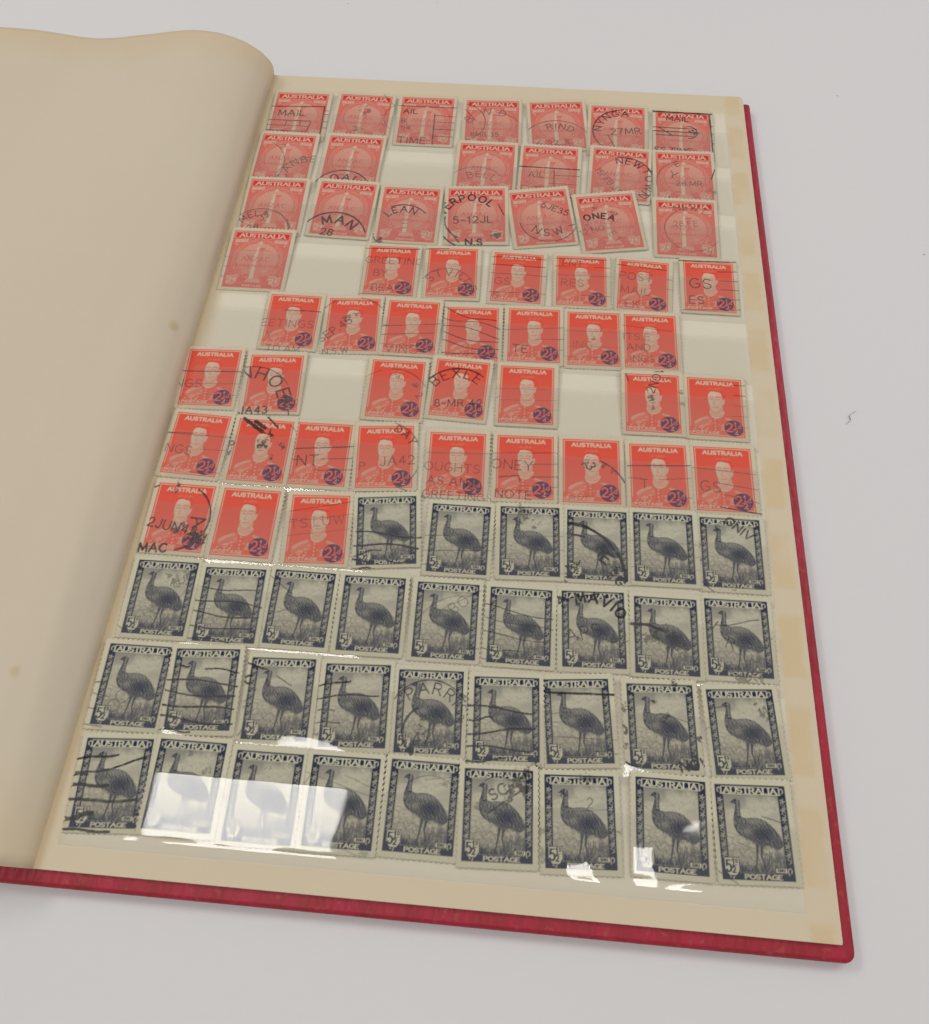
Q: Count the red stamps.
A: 53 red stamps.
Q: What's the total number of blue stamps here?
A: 33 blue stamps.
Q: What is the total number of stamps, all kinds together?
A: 86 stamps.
